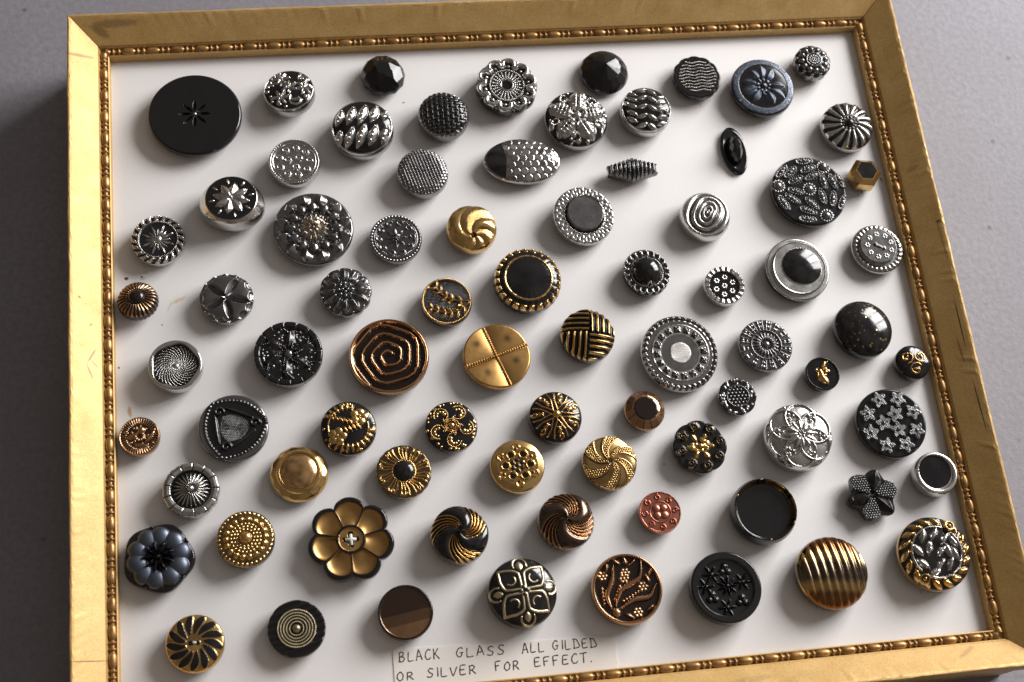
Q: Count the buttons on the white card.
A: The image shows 78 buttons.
